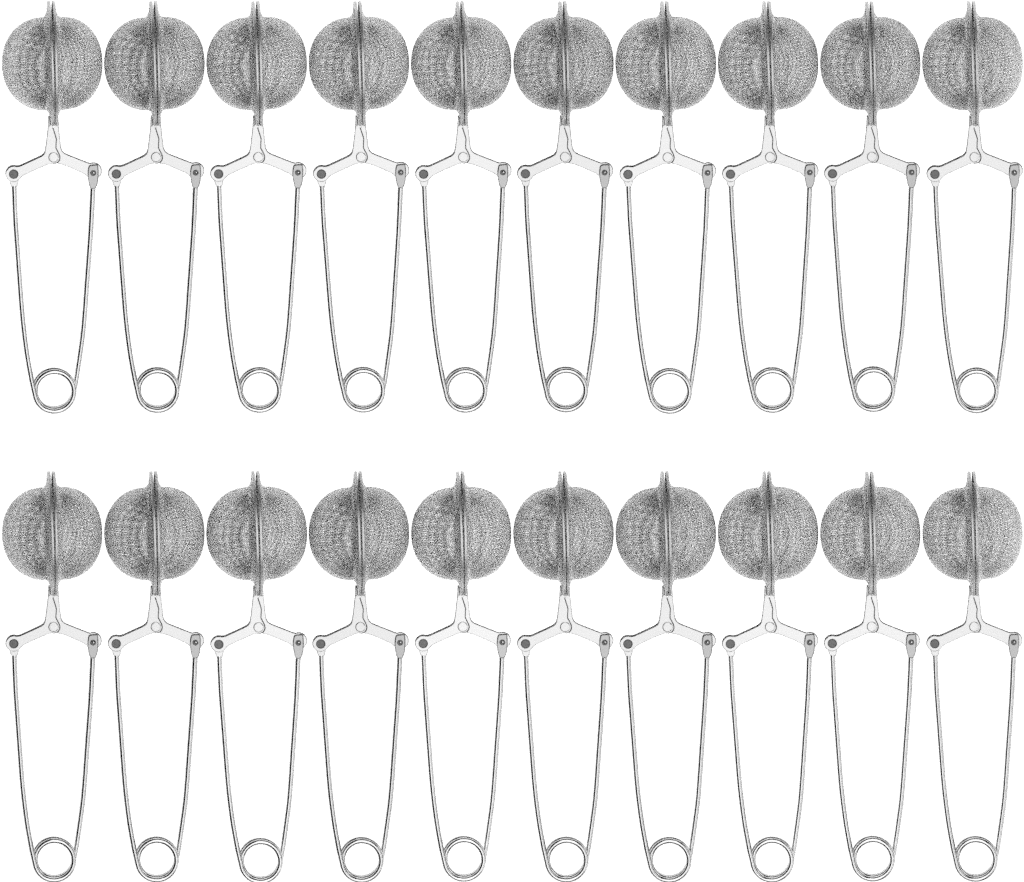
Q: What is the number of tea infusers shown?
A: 20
